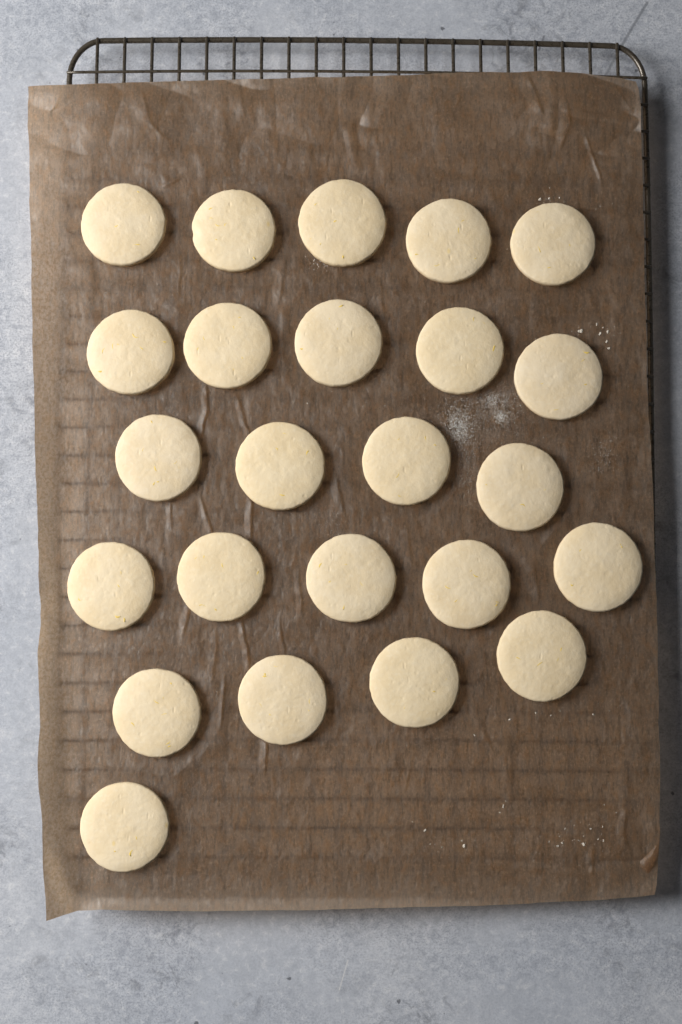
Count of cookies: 24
